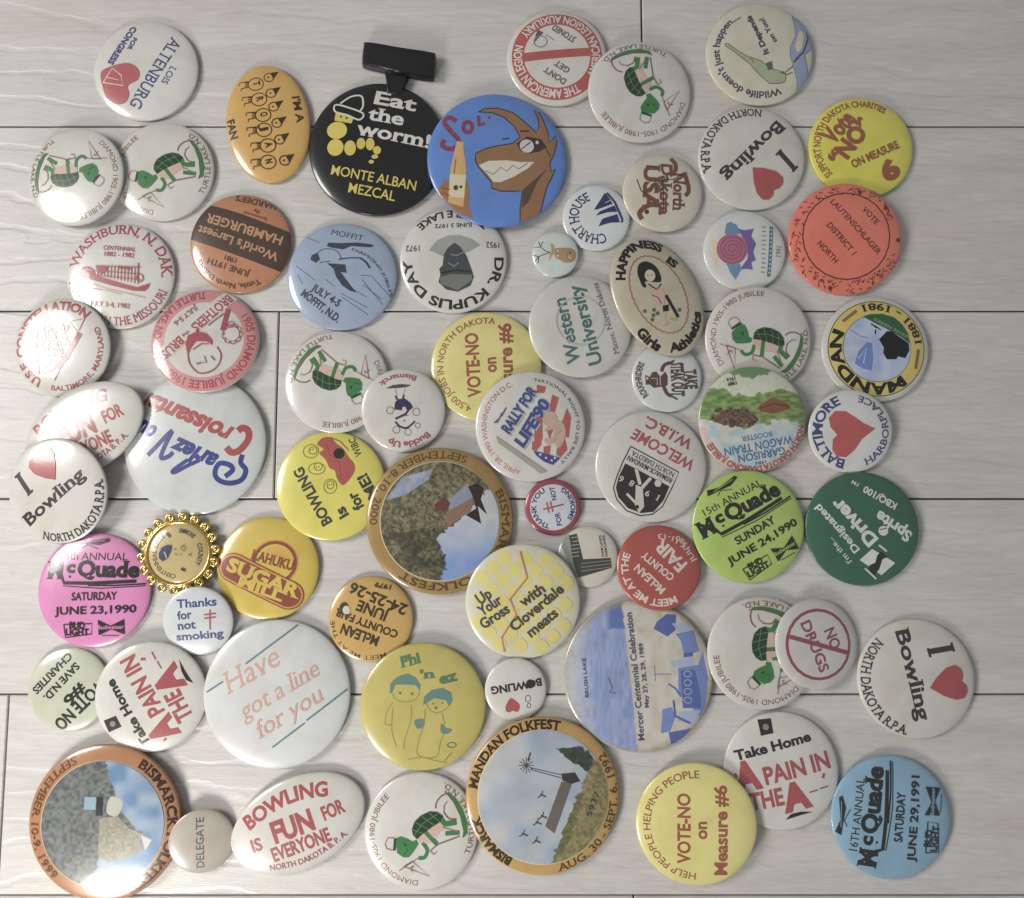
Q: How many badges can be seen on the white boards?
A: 67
